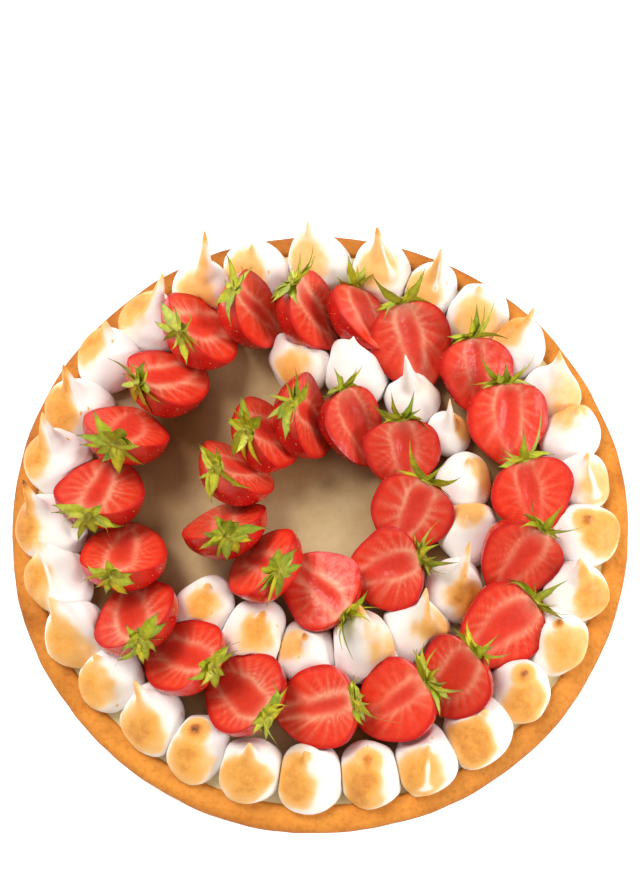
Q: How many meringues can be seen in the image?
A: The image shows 41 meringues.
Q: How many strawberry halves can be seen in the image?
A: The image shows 30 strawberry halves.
